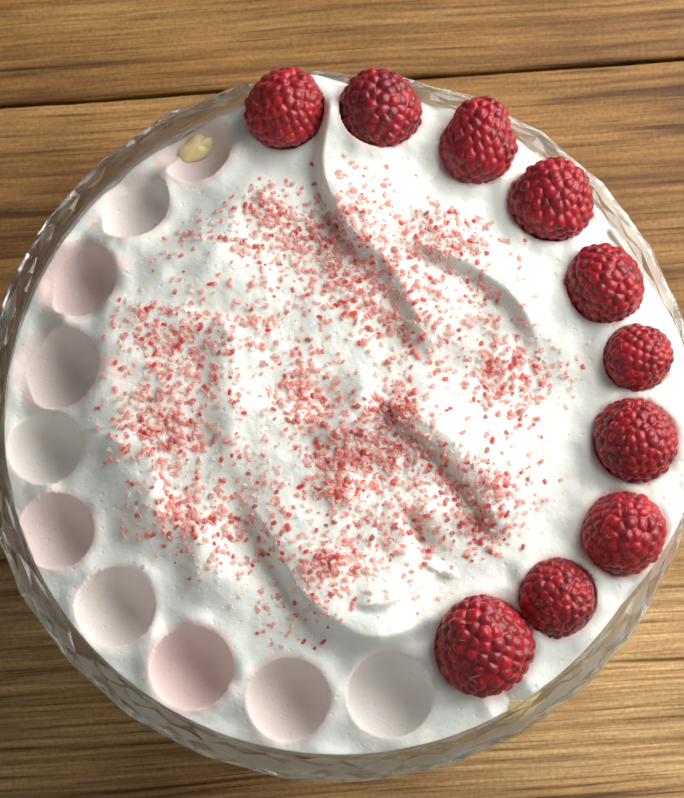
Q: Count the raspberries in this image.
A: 10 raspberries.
